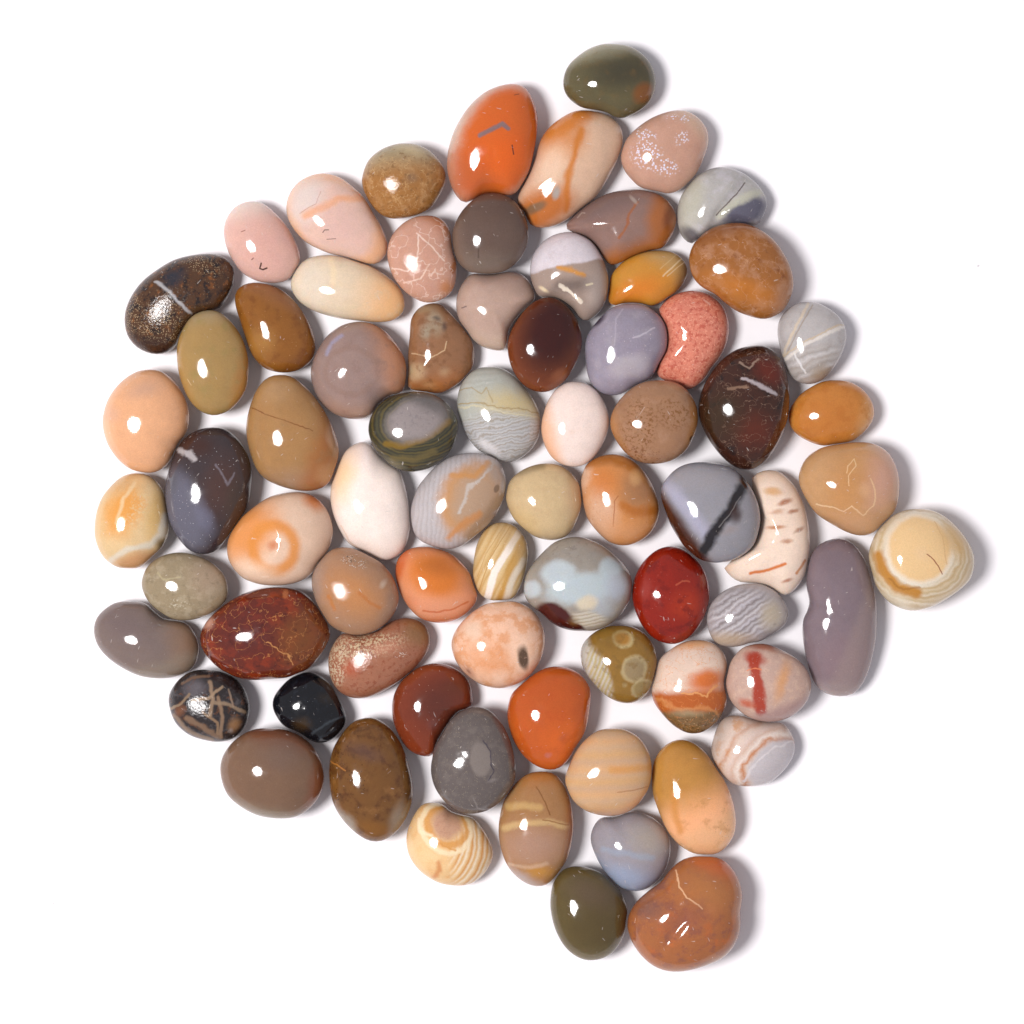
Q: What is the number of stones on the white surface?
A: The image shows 74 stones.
